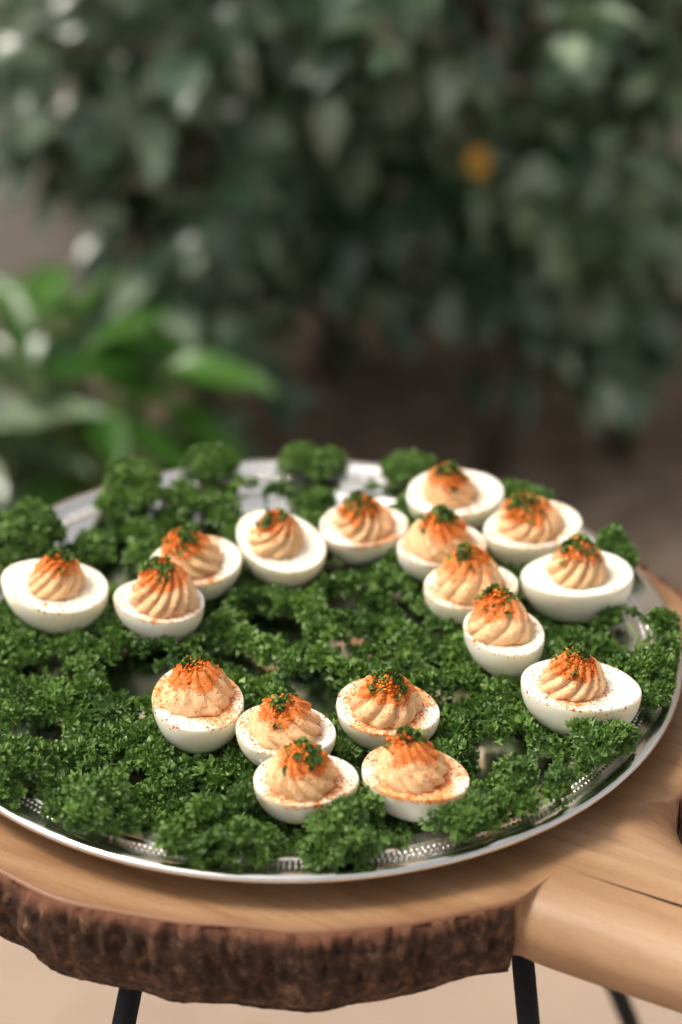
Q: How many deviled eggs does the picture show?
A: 17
